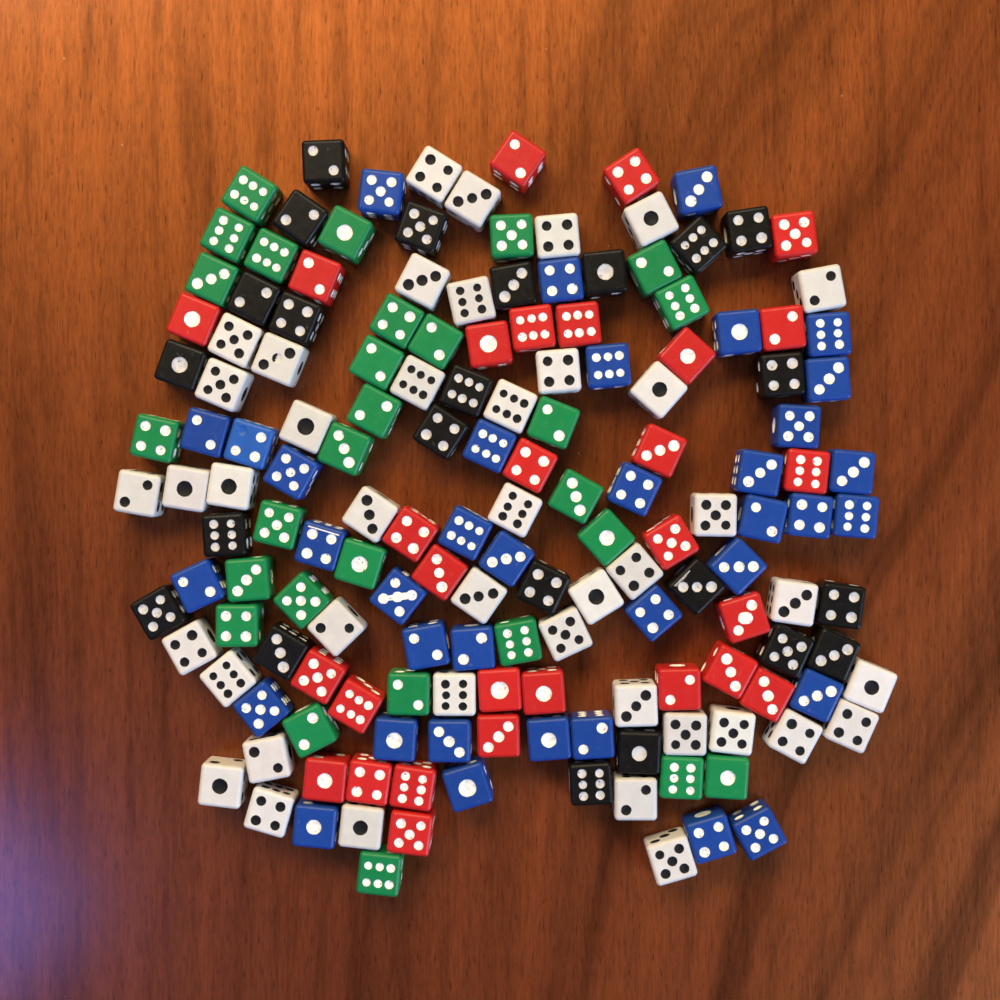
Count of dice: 159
